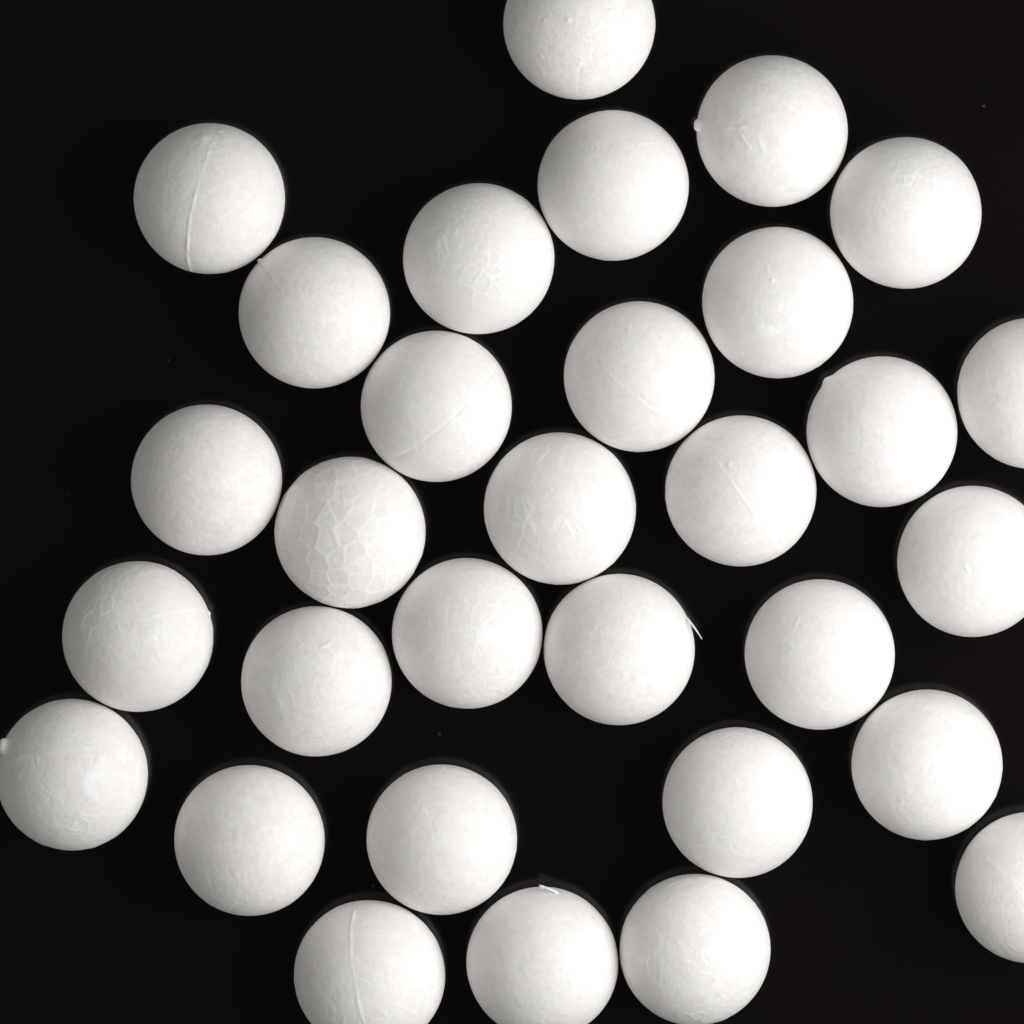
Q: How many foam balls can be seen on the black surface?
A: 31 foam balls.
